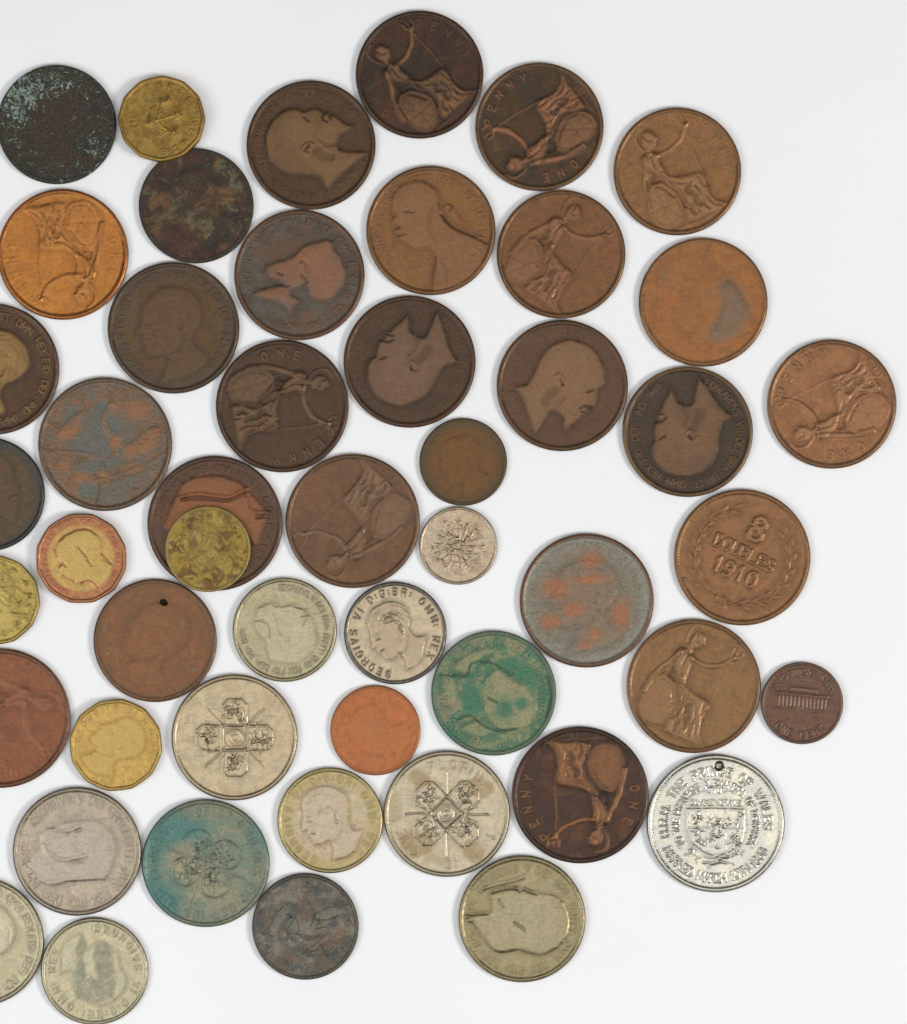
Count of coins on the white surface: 50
